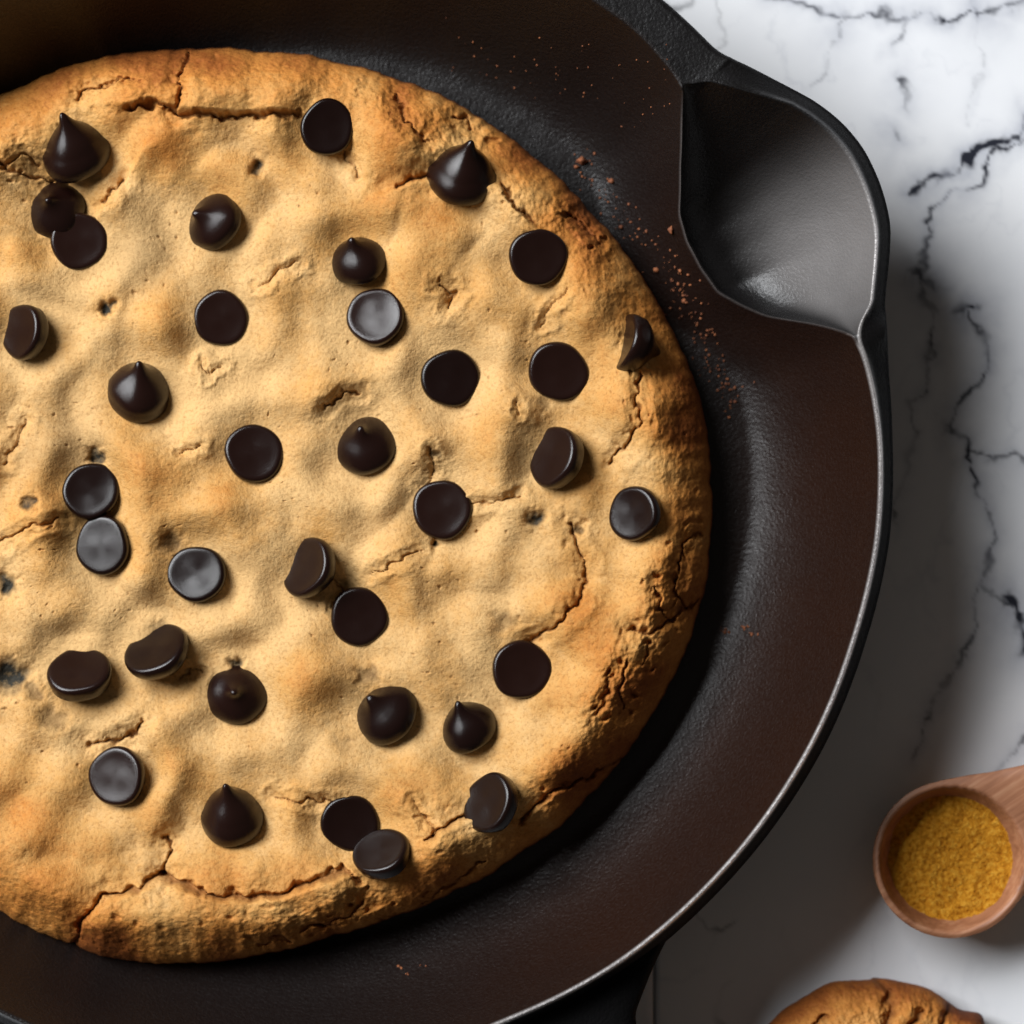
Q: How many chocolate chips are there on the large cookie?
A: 36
